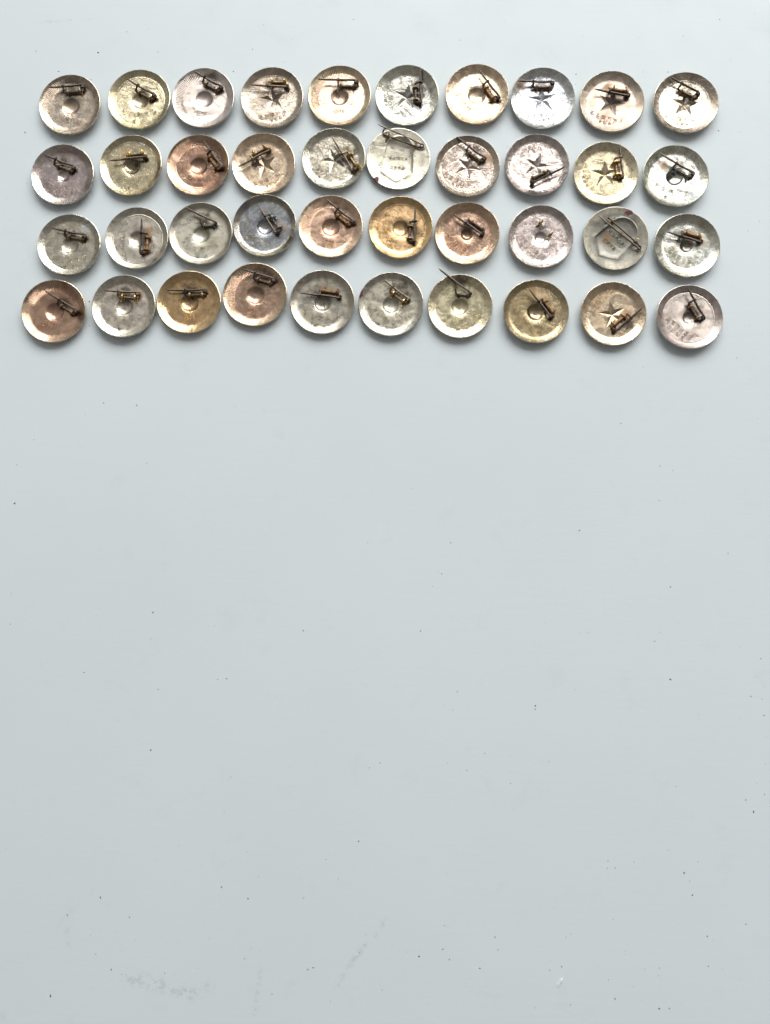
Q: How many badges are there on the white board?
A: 40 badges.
